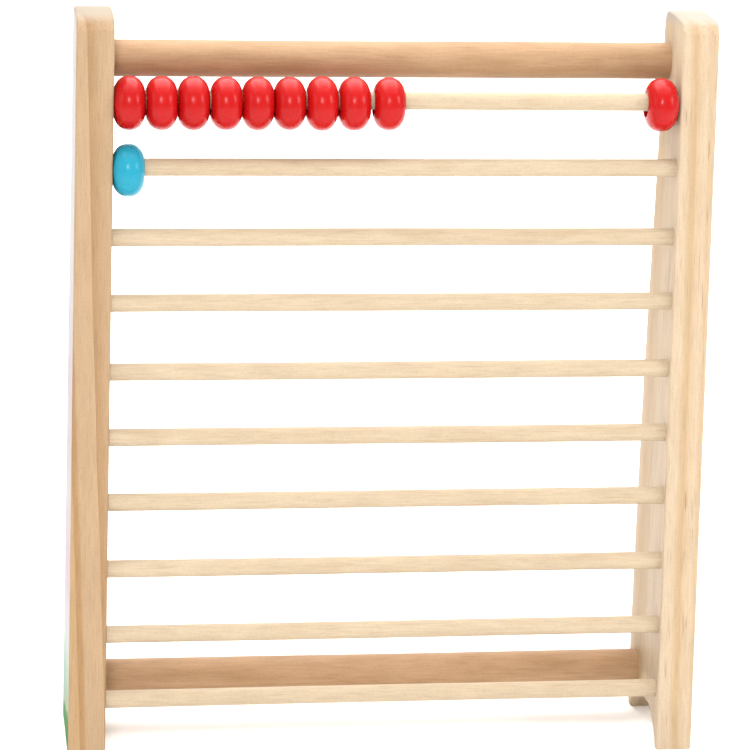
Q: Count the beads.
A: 11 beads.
